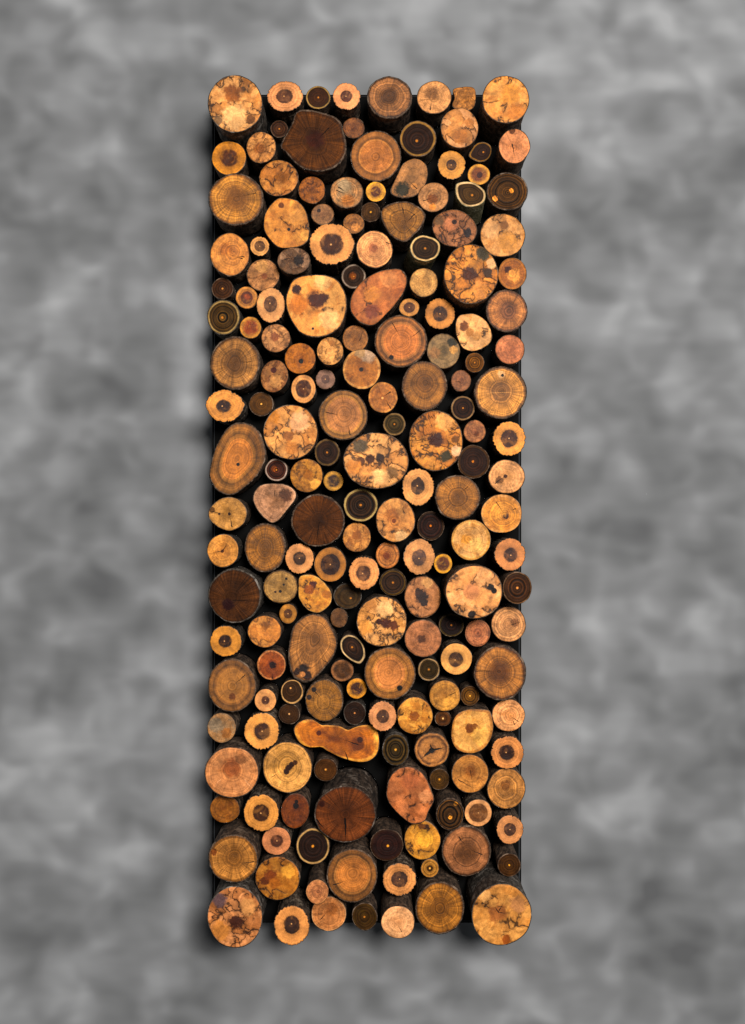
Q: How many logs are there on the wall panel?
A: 190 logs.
